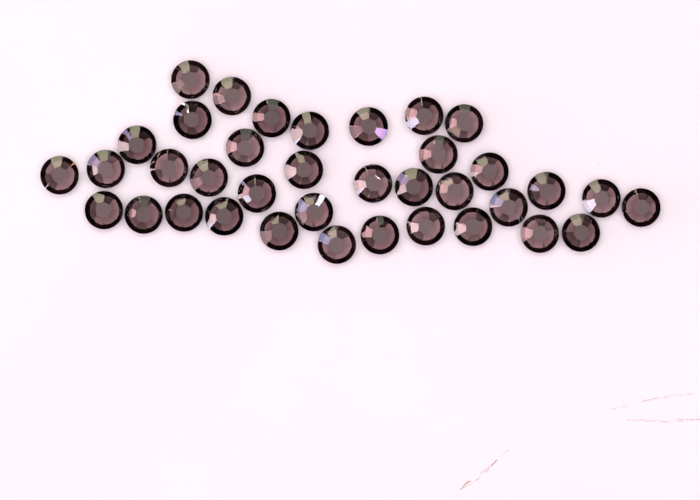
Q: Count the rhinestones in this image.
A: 37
